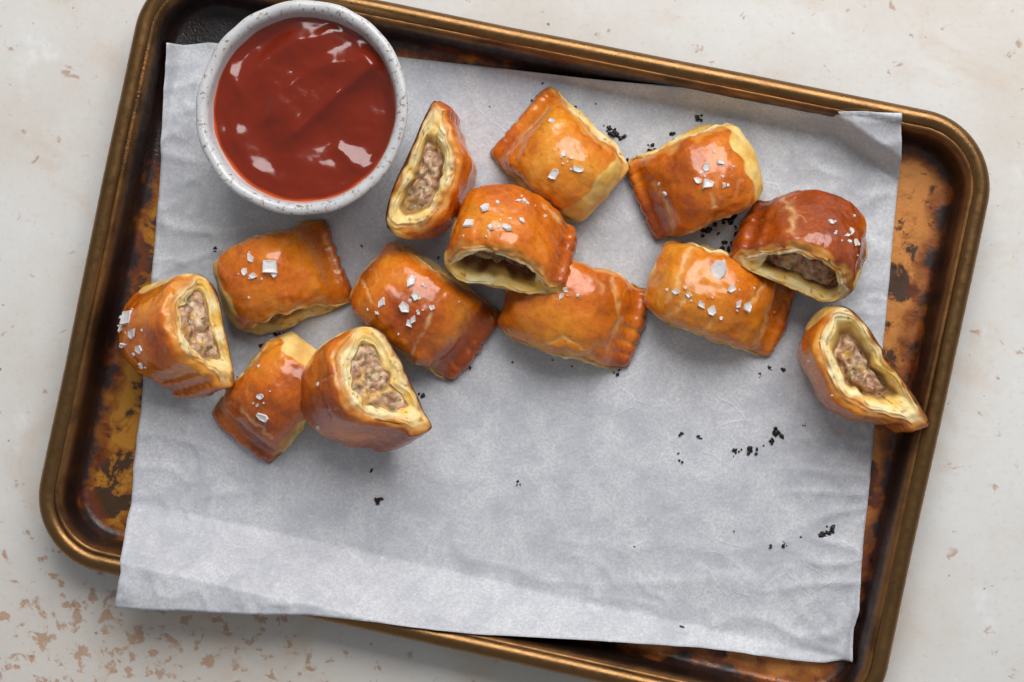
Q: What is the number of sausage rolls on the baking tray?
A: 13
